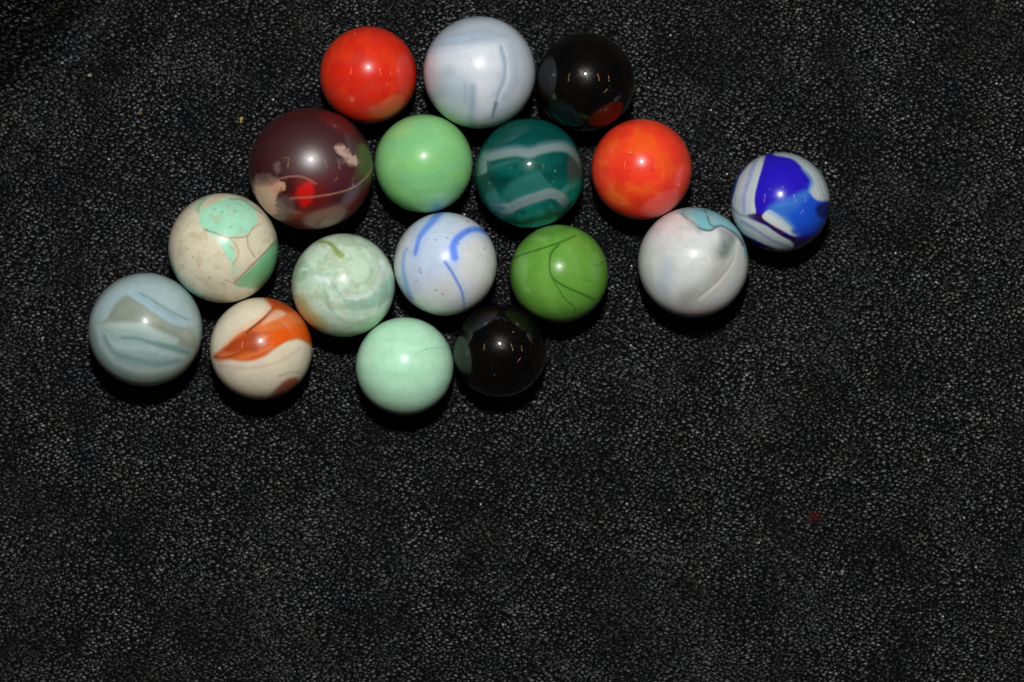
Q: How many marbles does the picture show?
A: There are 17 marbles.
